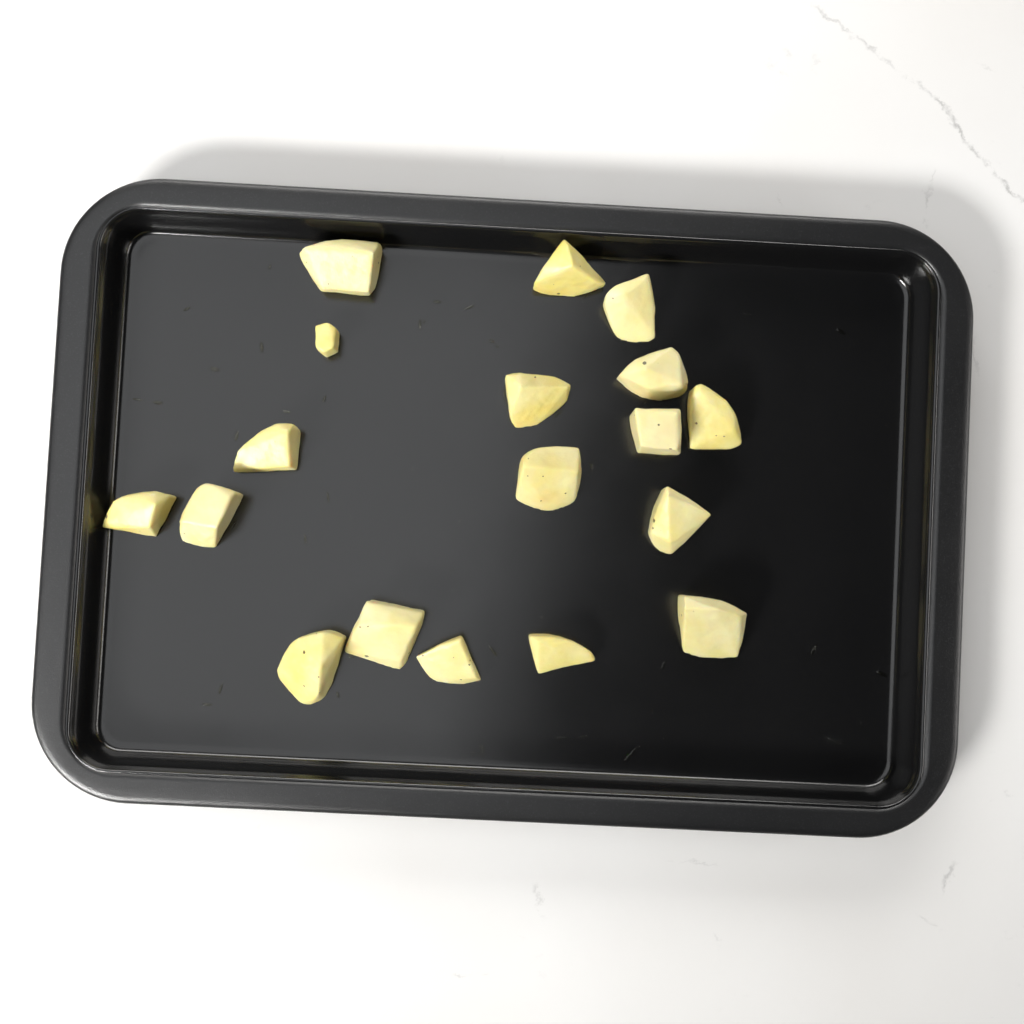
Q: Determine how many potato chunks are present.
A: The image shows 18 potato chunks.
